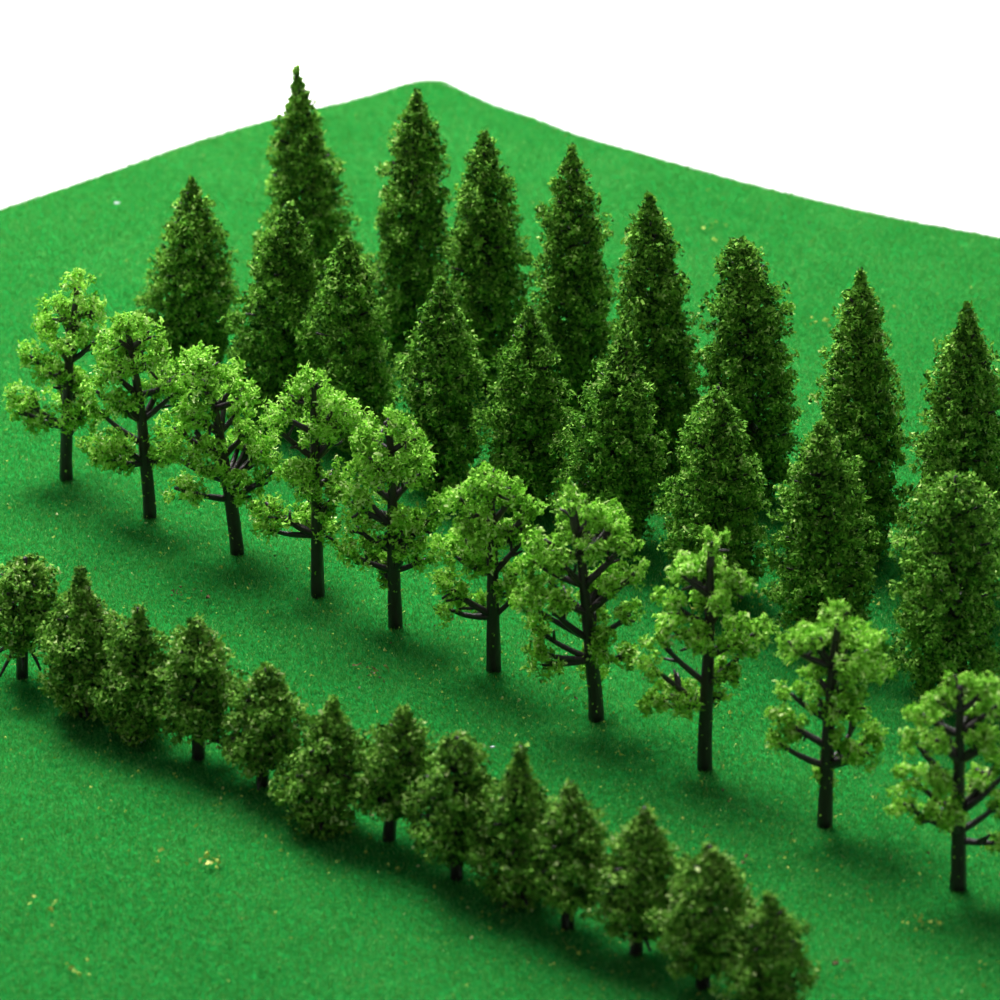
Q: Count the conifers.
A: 17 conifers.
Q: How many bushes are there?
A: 13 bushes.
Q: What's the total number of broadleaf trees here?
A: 10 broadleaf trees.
